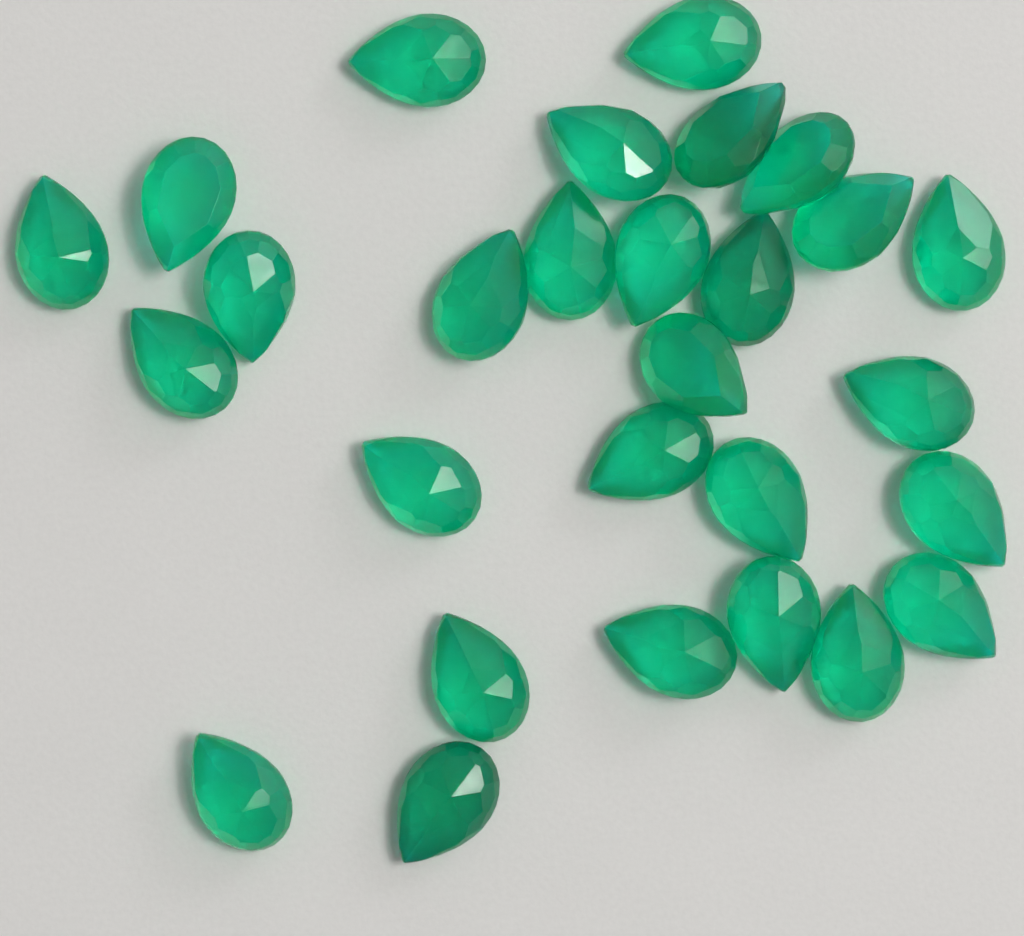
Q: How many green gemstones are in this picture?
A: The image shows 28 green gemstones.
